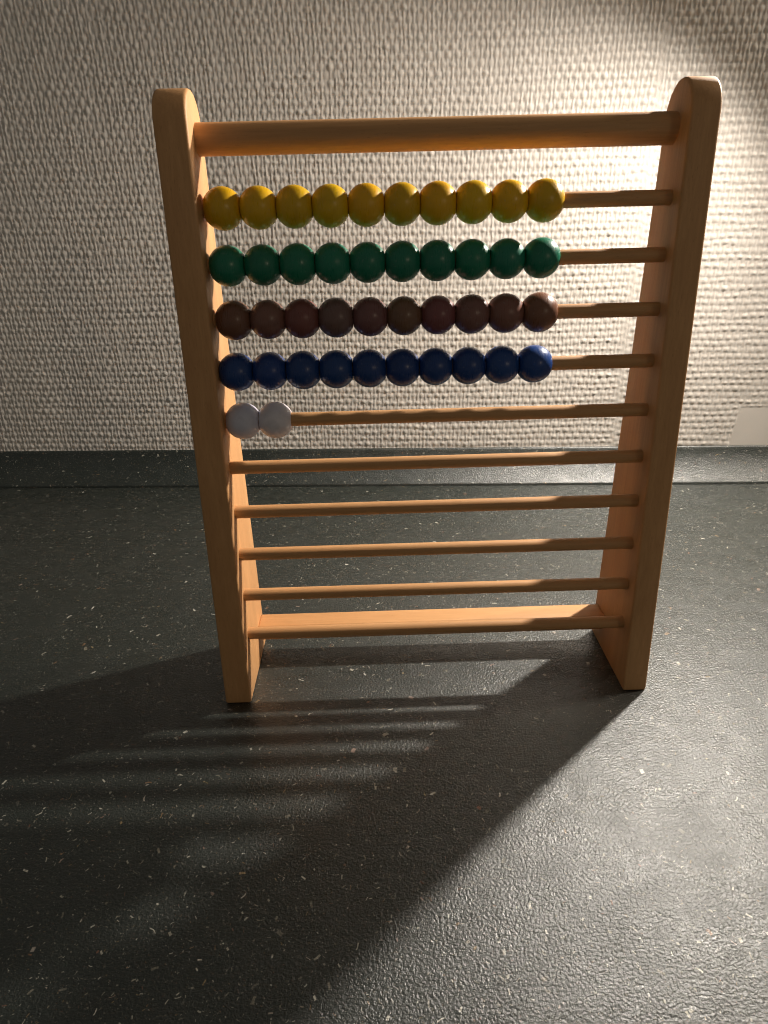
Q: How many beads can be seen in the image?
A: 42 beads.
